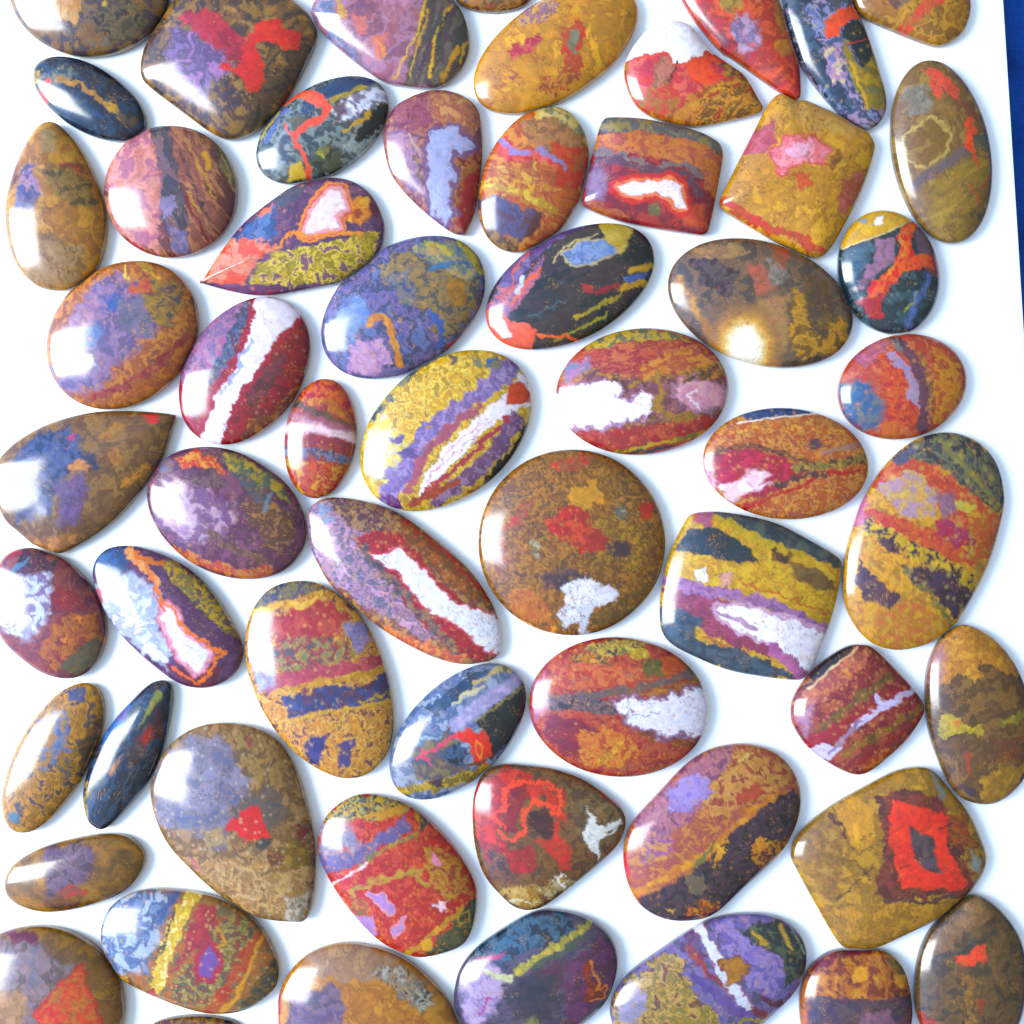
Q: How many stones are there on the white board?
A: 59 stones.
